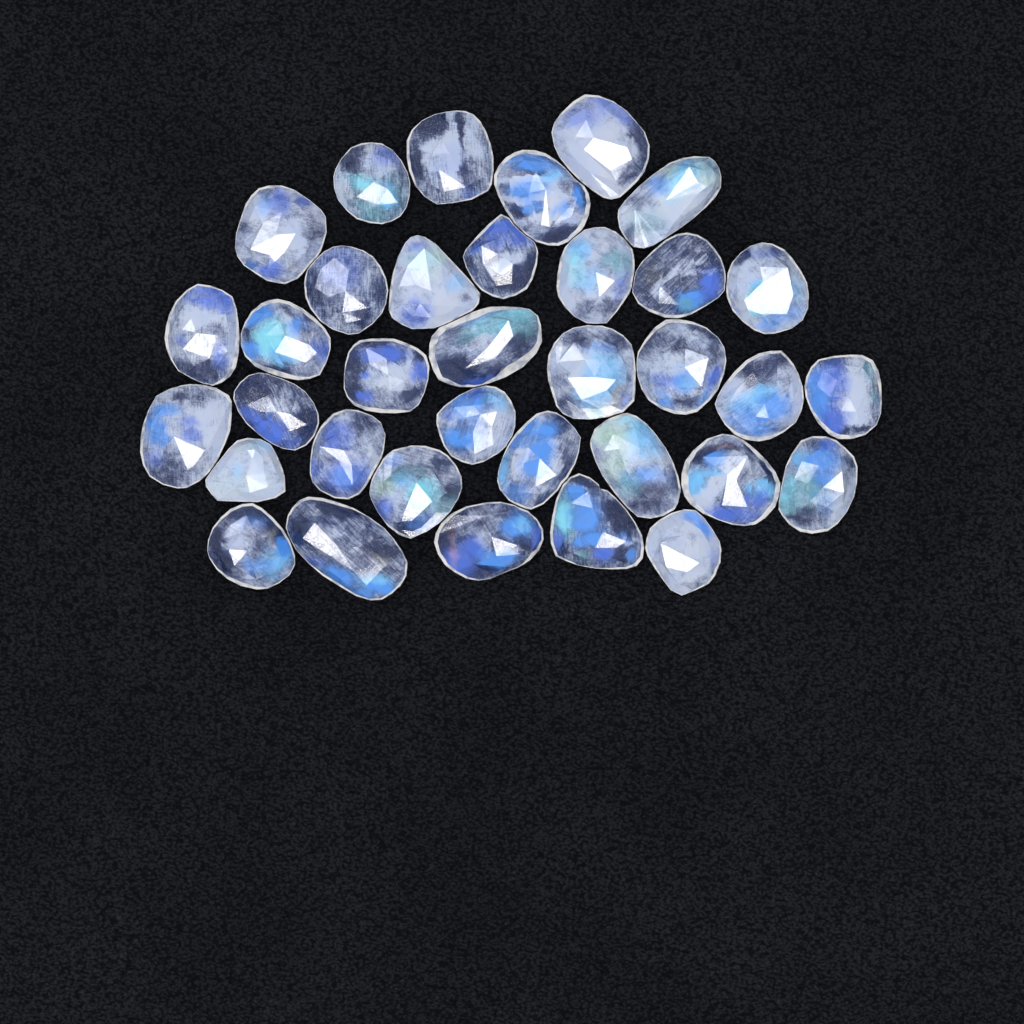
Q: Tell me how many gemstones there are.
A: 35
